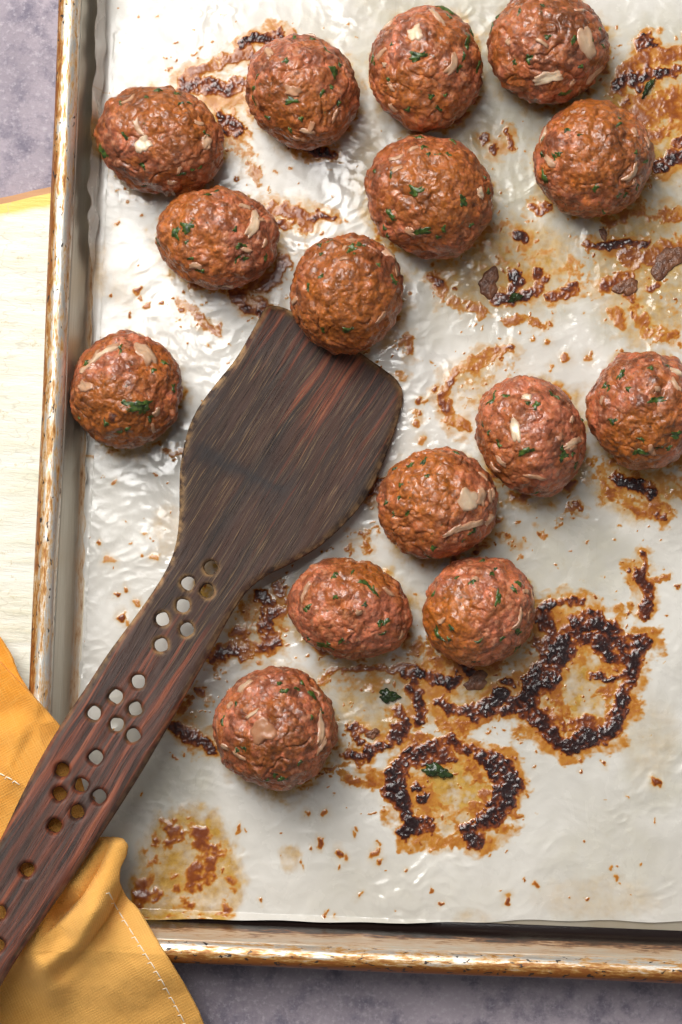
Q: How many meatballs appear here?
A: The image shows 15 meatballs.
